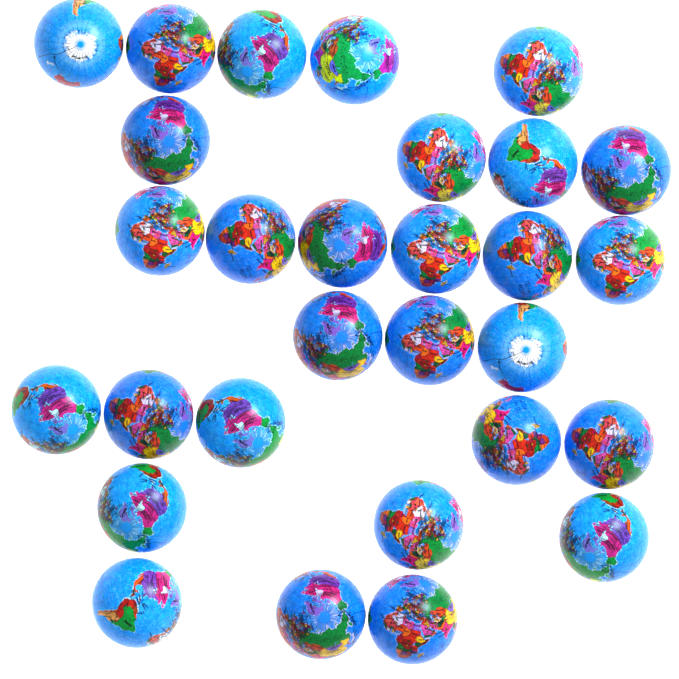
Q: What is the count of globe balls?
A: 29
